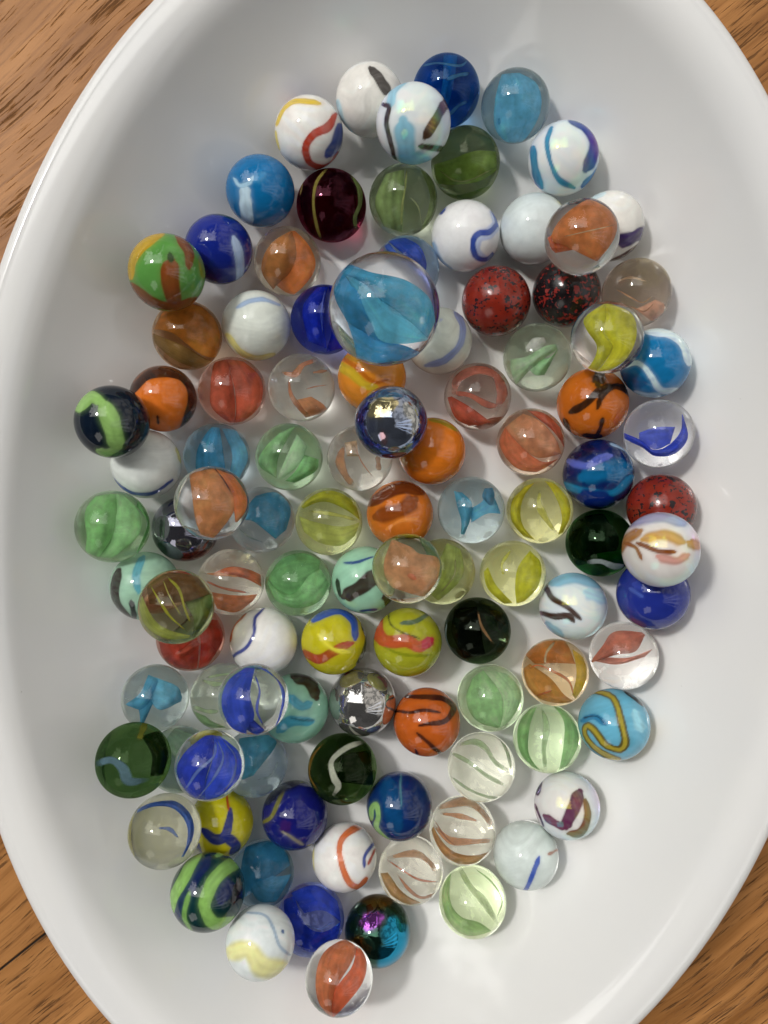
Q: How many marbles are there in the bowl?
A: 104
